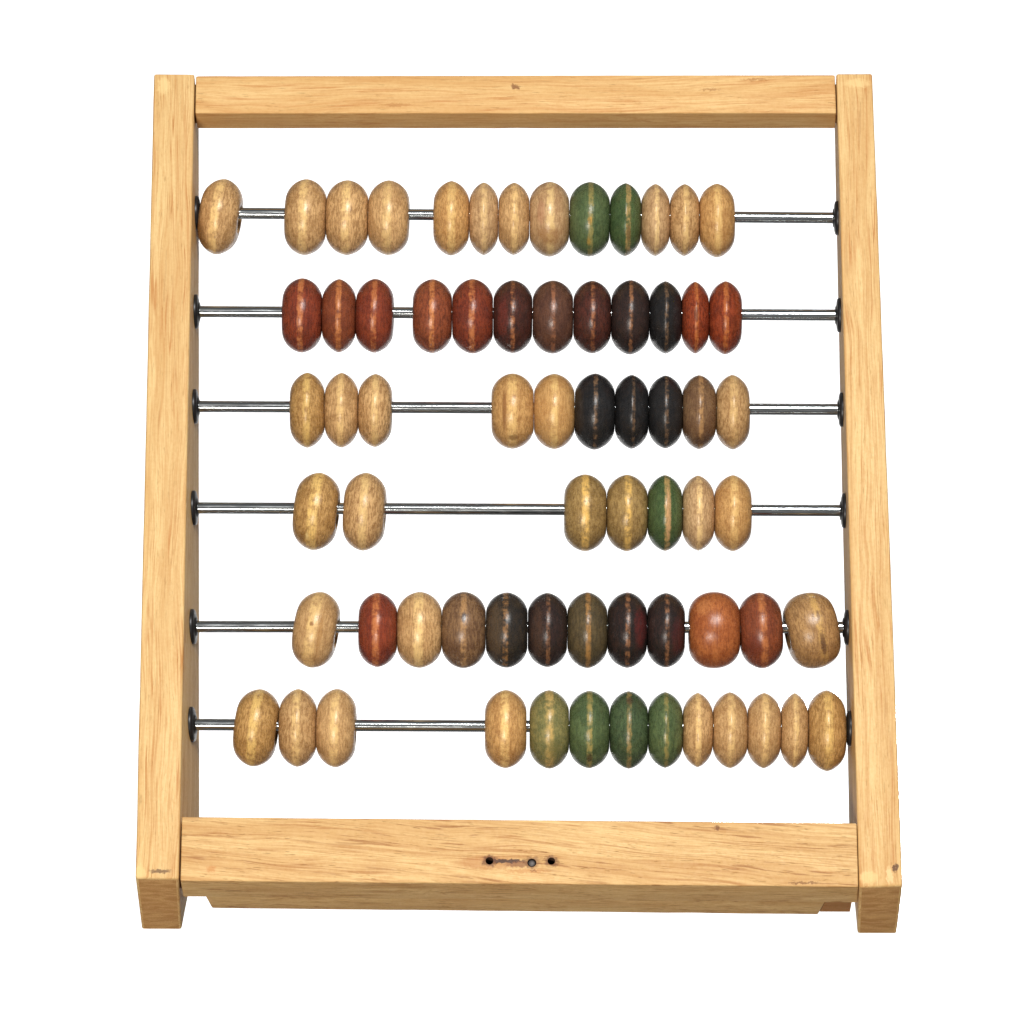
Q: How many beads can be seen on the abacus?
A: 67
